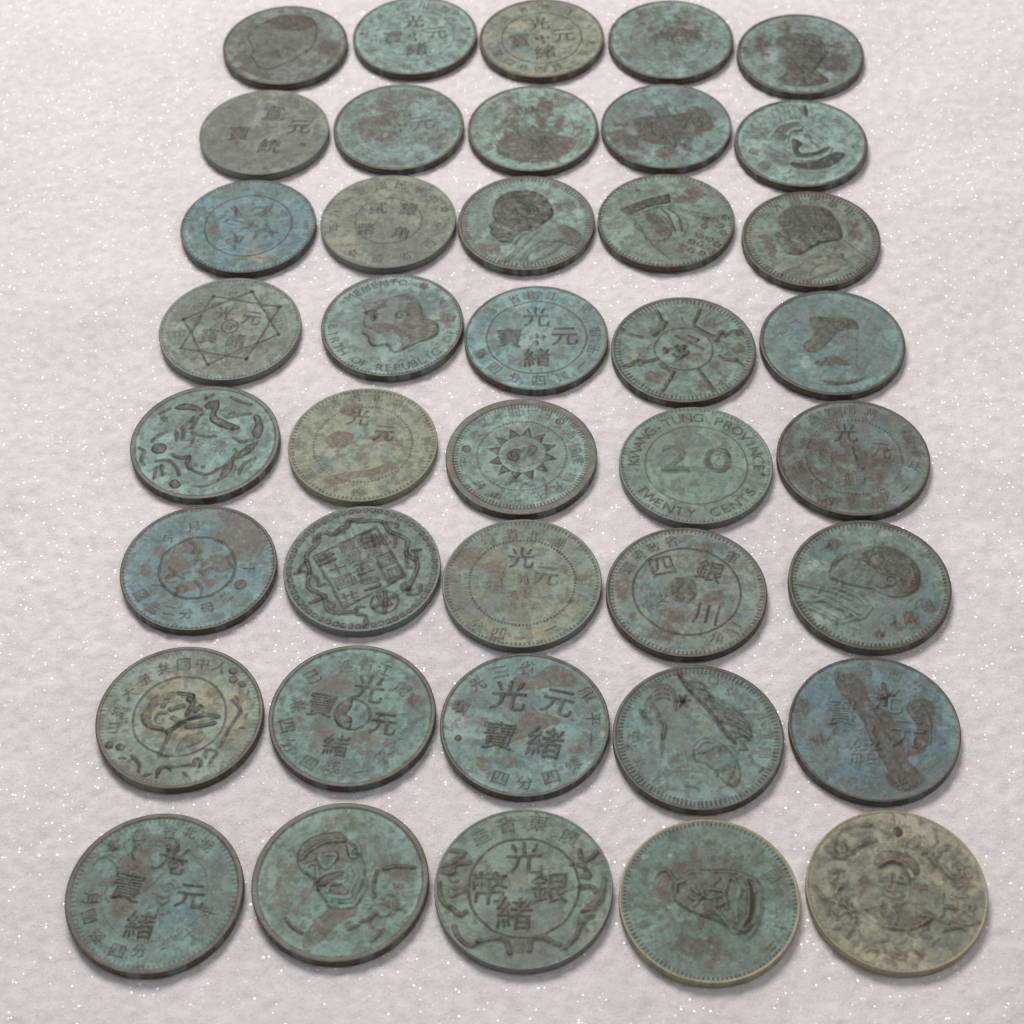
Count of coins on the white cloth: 40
